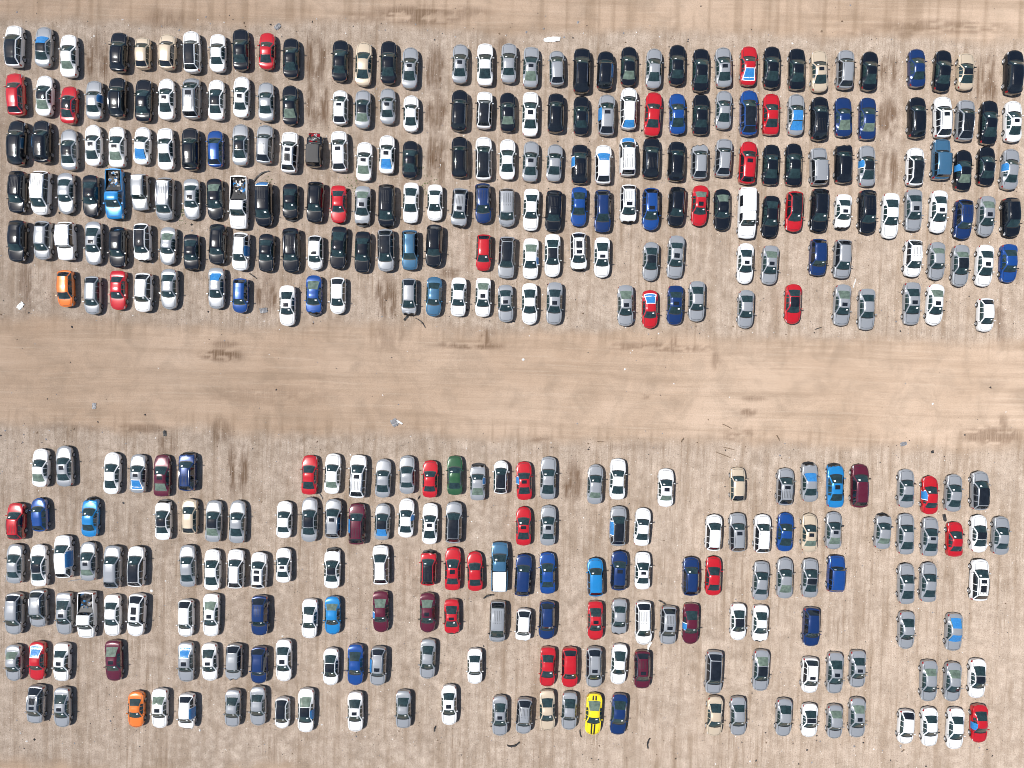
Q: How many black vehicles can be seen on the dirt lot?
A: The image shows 63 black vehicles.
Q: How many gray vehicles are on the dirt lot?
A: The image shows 127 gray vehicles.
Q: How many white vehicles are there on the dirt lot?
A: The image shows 112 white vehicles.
